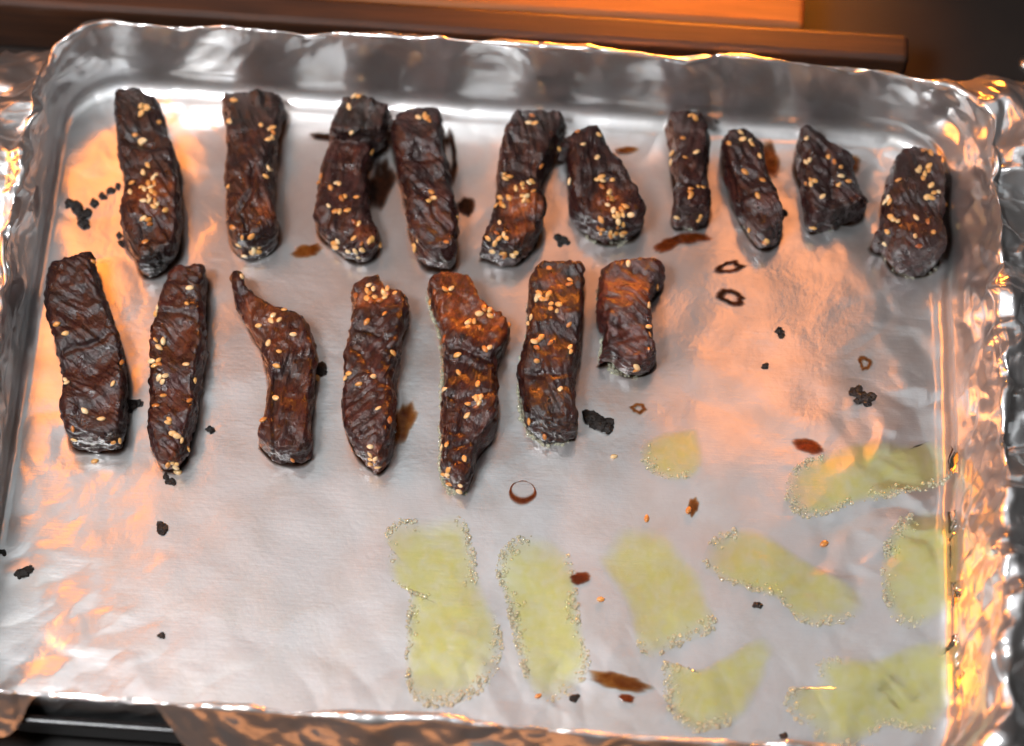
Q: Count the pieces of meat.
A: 17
